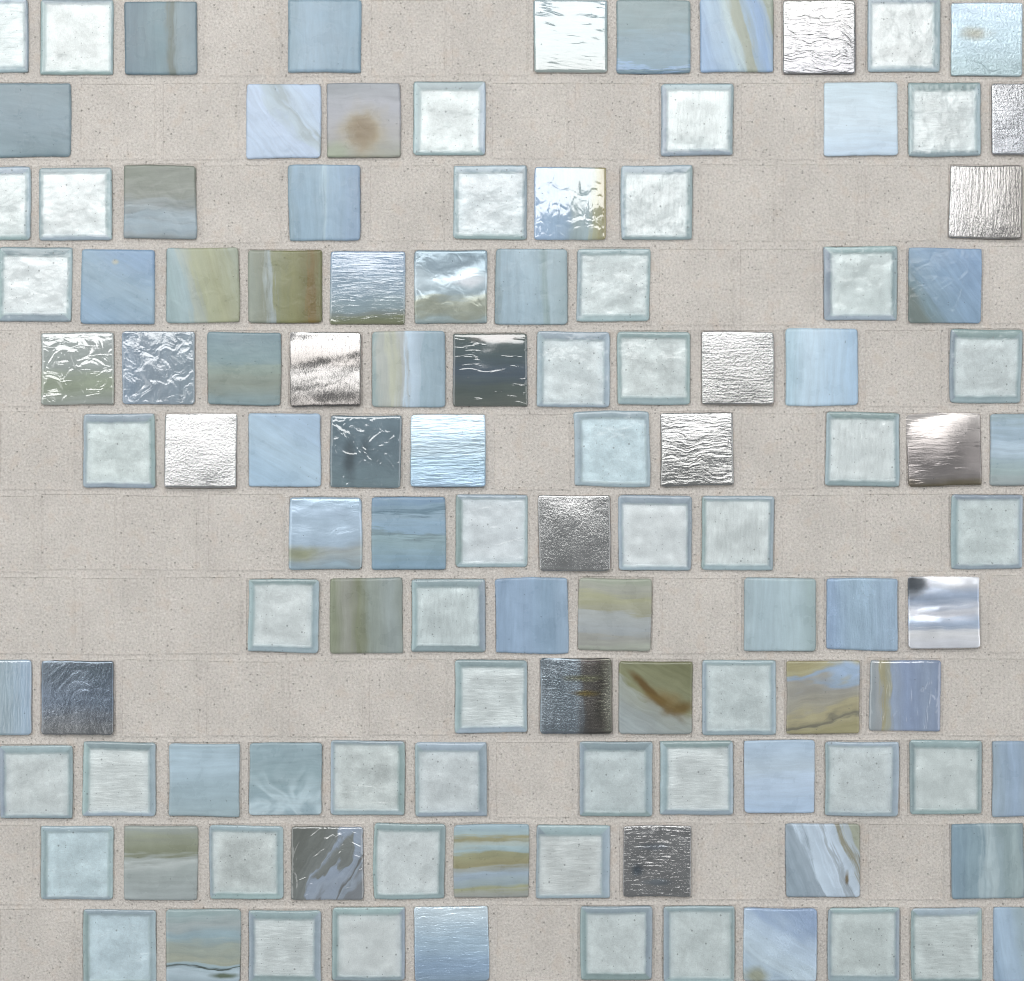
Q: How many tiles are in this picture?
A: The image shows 113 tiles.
